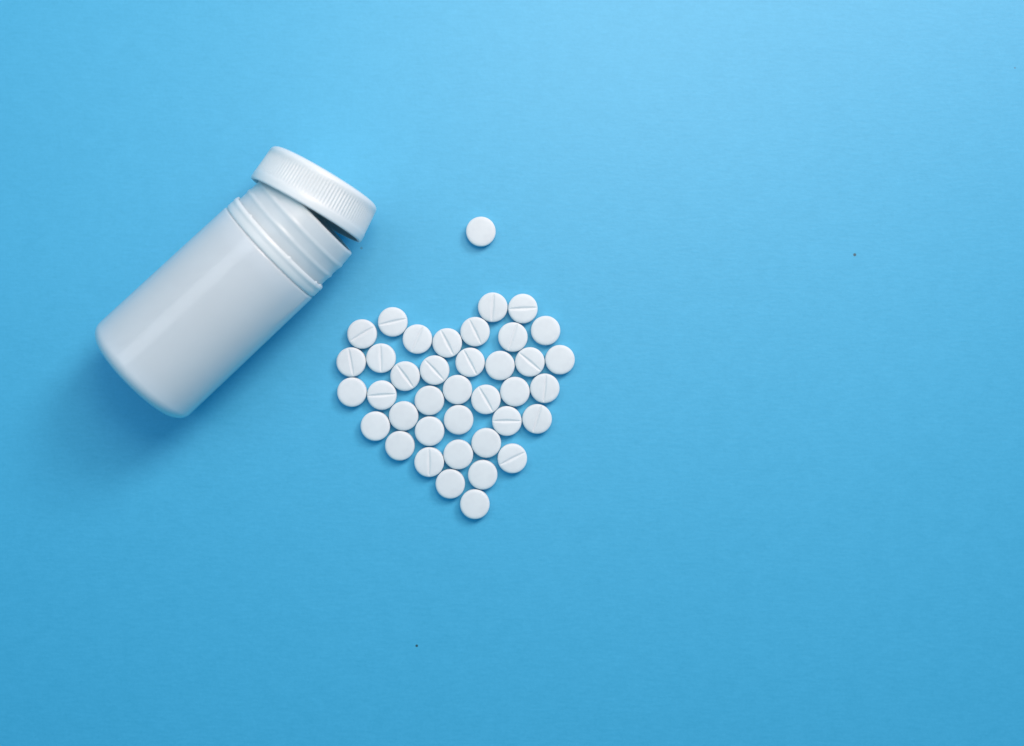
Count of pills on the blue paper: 39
